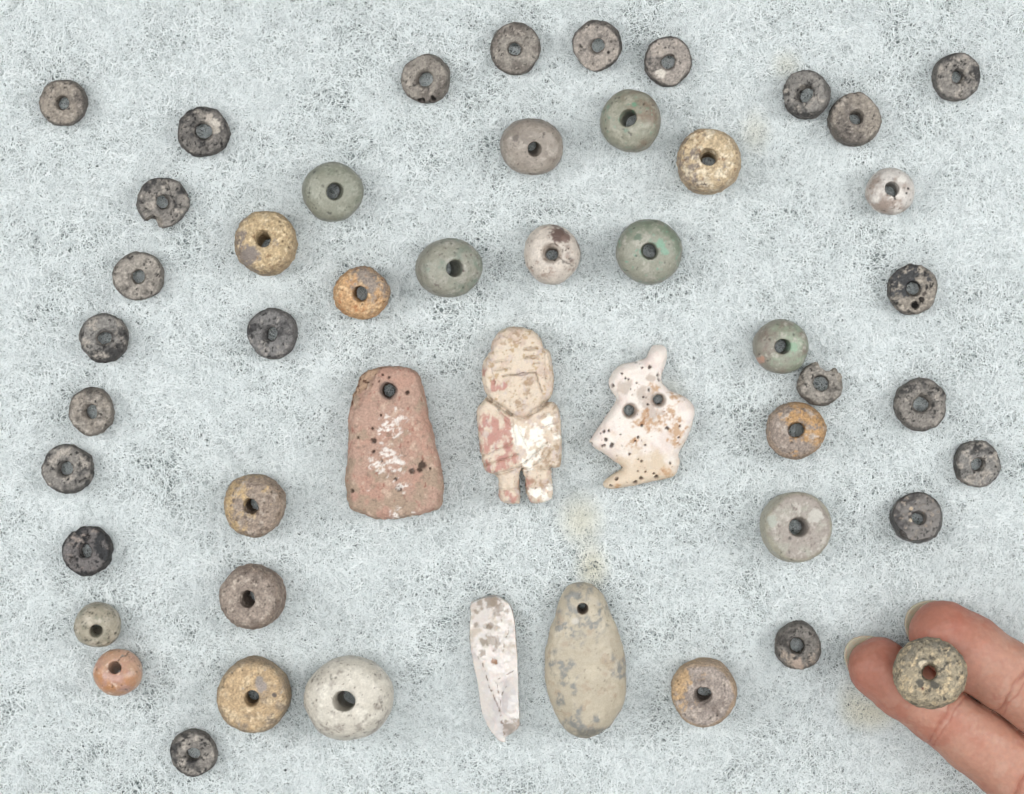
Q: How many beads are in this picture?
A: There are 44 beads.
